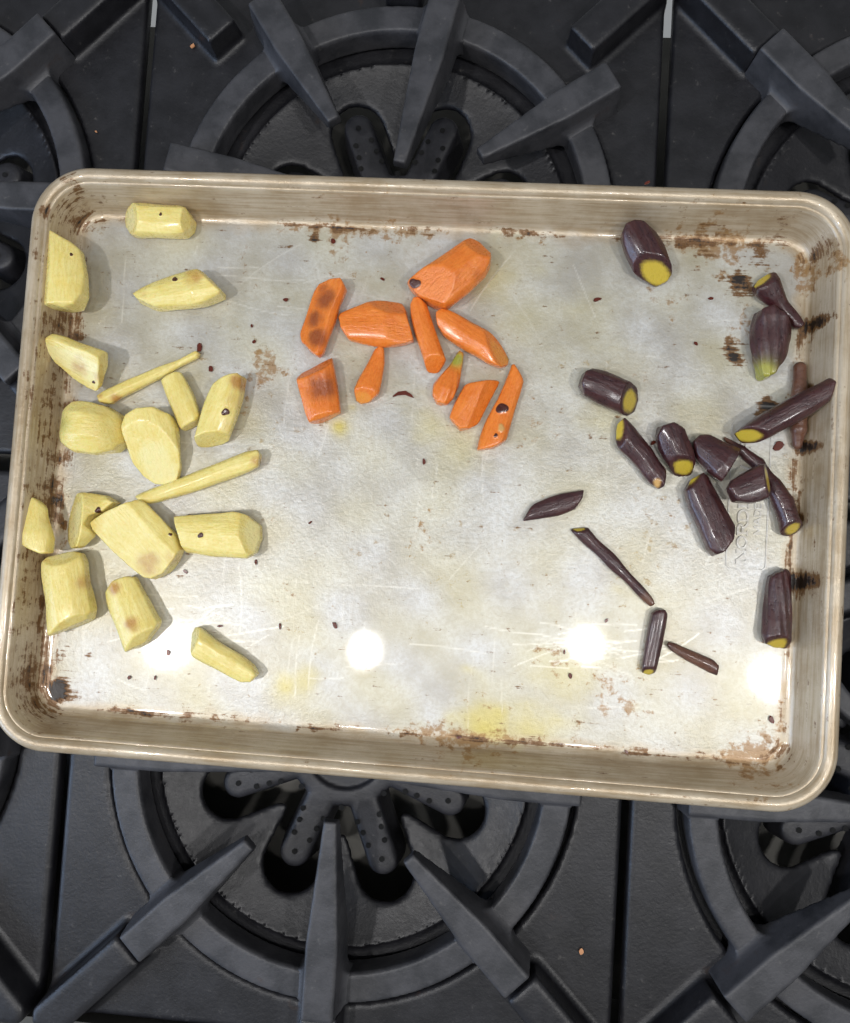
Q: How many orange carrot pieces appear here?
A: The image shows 10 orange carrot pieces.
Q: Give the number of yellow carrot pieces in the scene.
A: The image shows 17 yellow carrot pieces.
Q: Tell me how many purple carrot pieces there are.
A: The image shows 17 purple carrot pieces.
